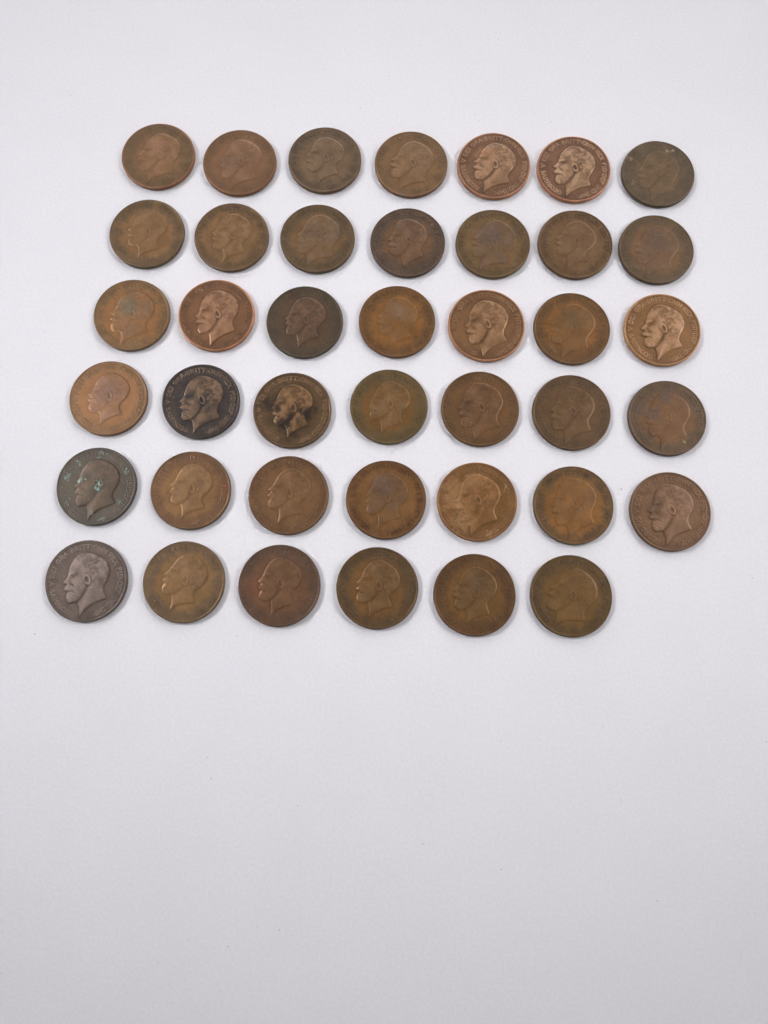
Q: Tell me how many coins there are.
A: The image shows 41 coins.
